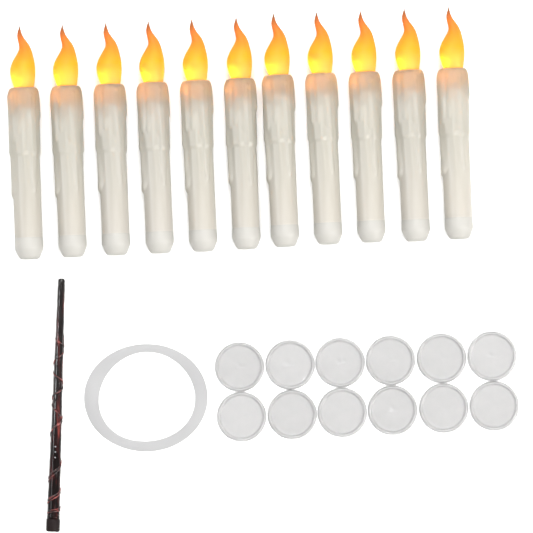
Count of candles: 11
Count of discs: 12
